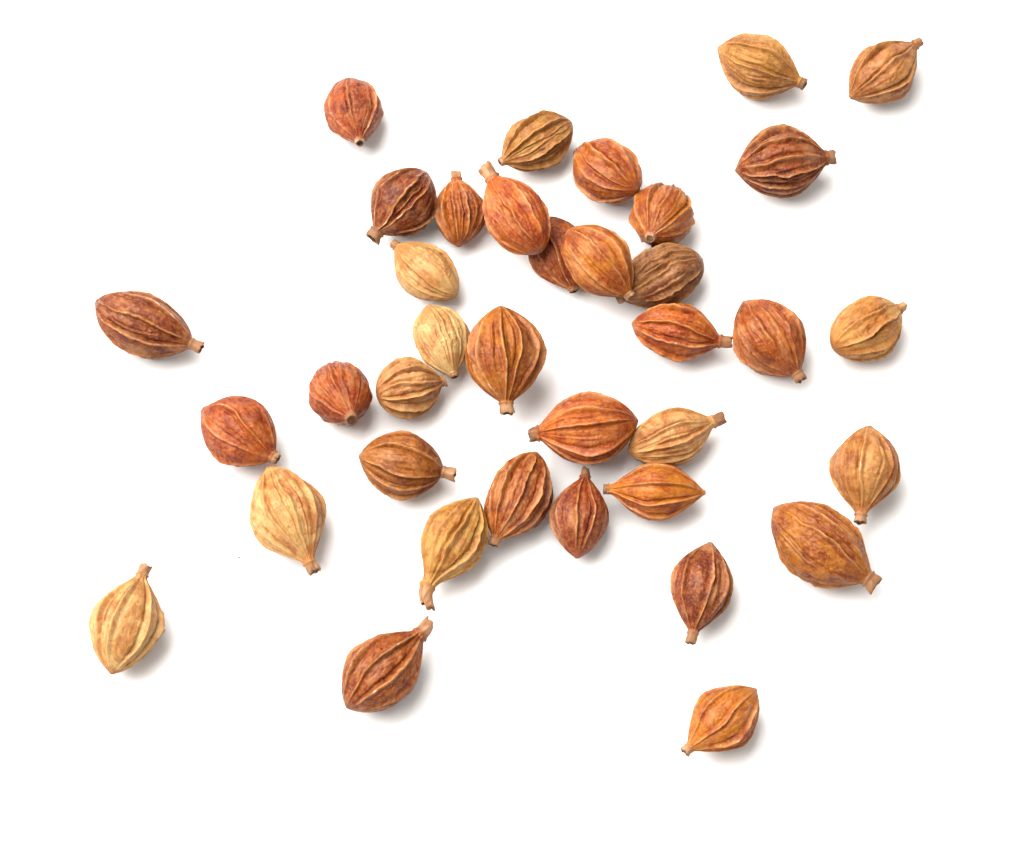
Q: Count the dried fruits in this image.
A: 37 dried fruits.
